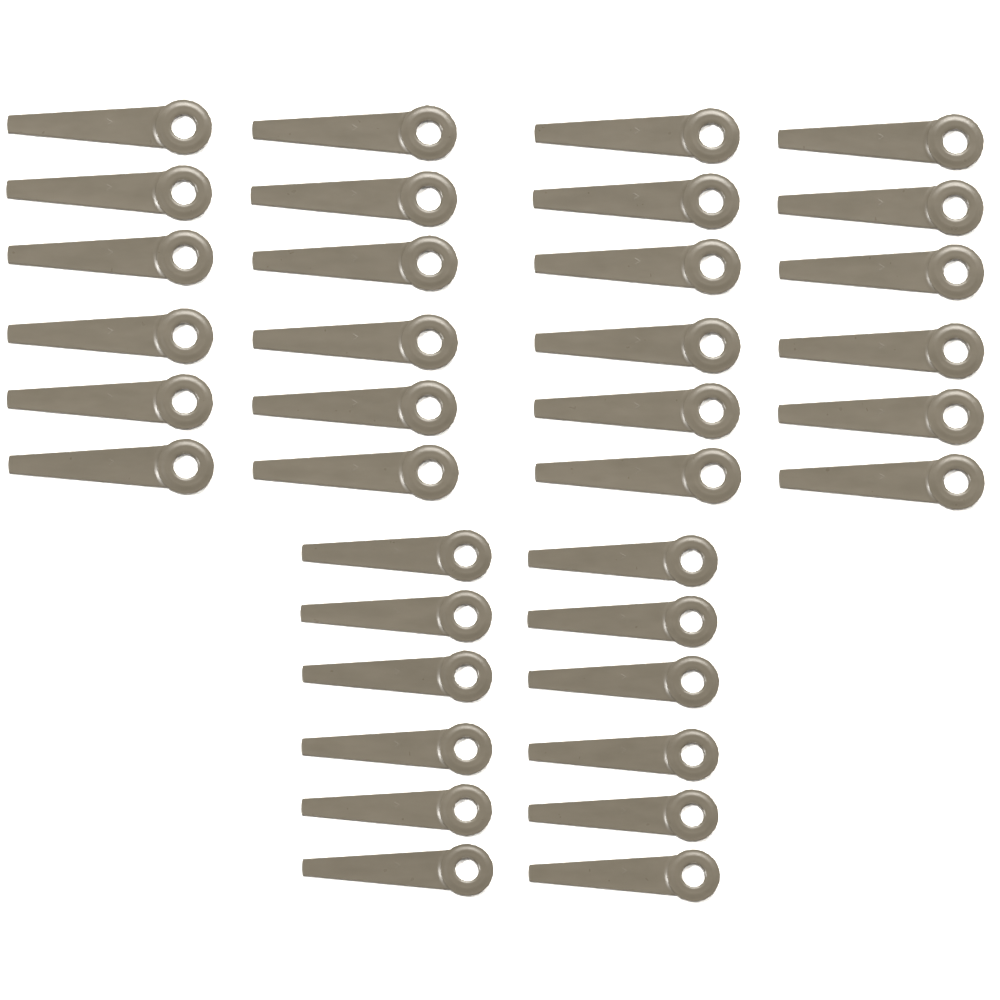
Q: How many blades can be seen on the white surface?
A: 36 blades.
